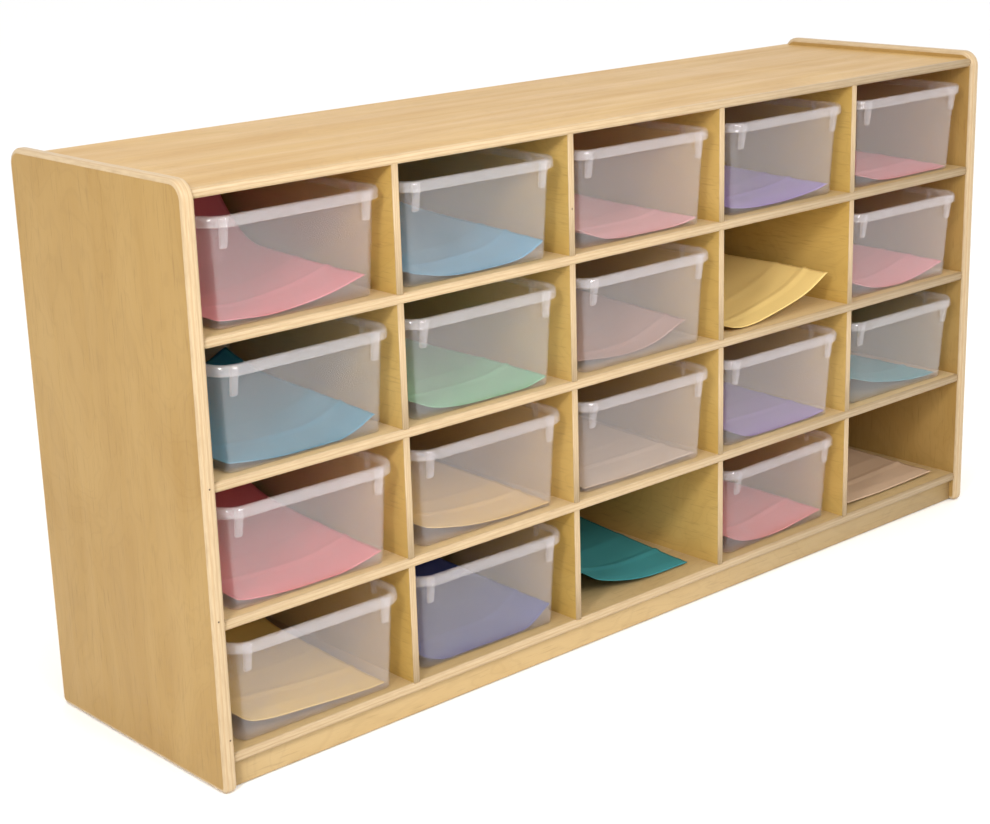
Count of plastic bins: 17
